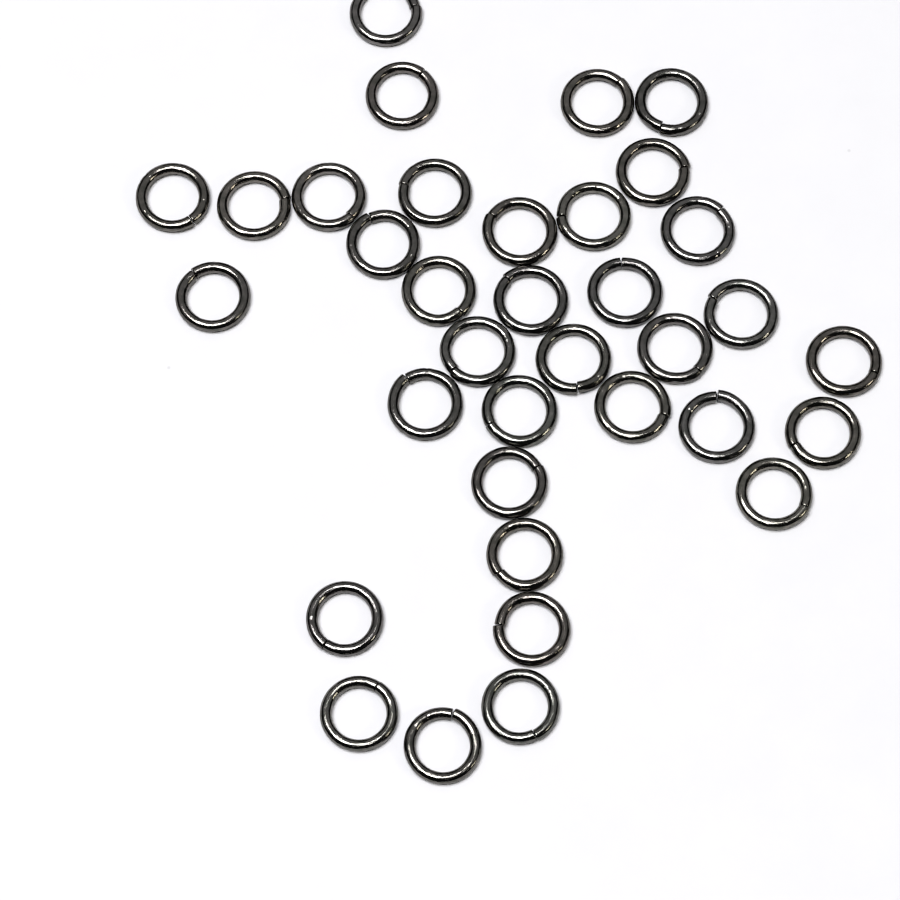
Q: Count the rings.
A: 35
